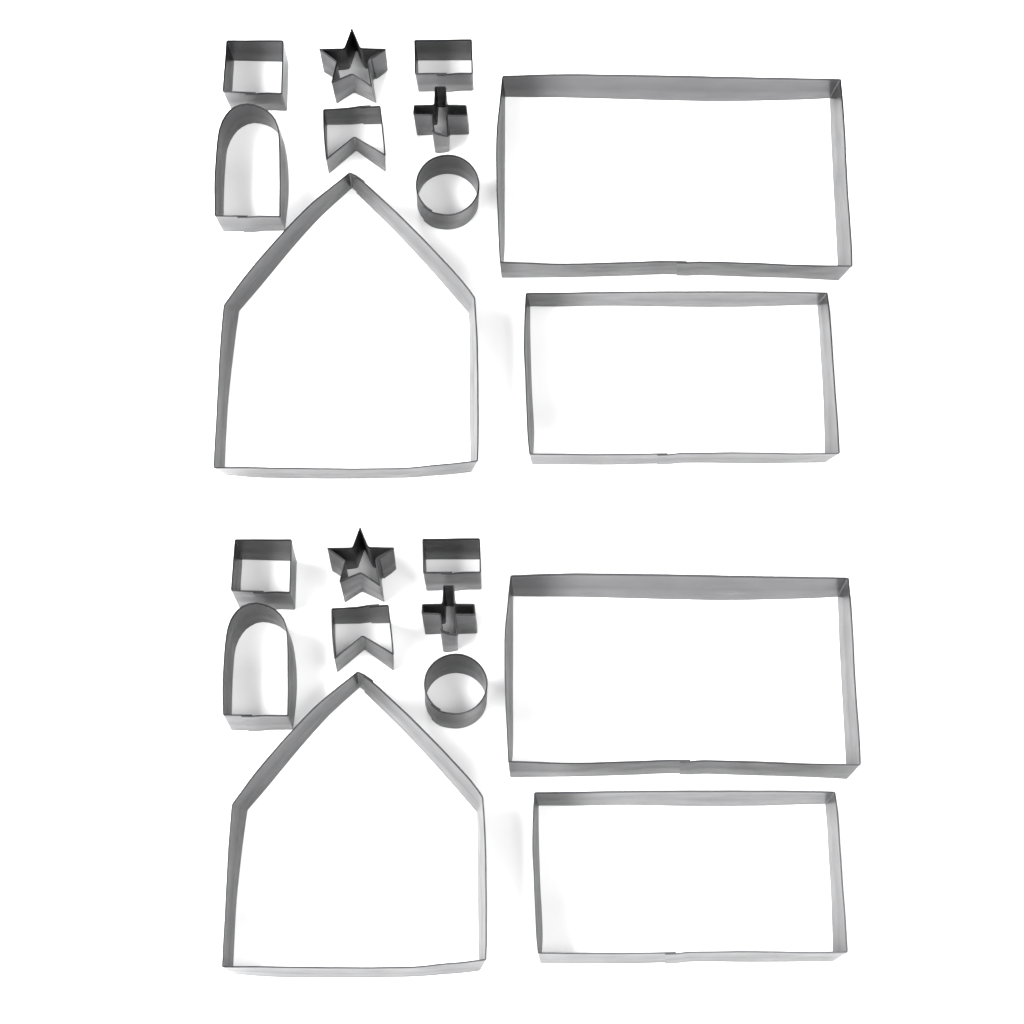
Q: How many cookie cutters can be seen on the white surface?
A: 20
